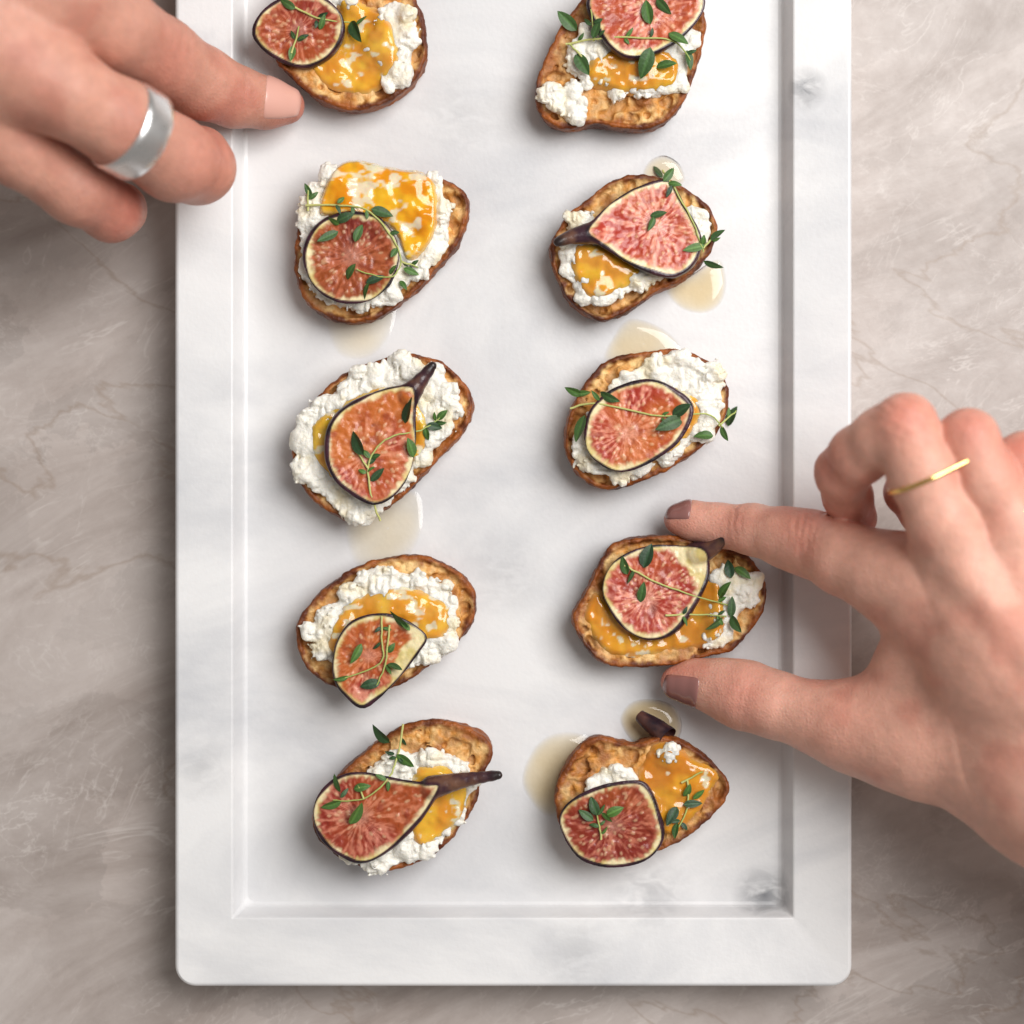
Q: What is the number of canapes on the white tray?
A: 10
